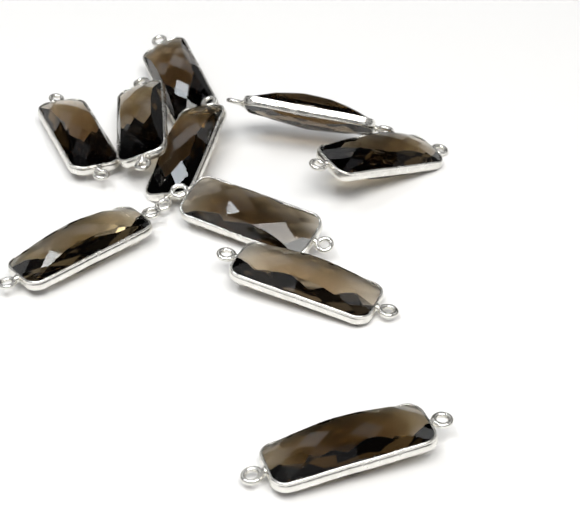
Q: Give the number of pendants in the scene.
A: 10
